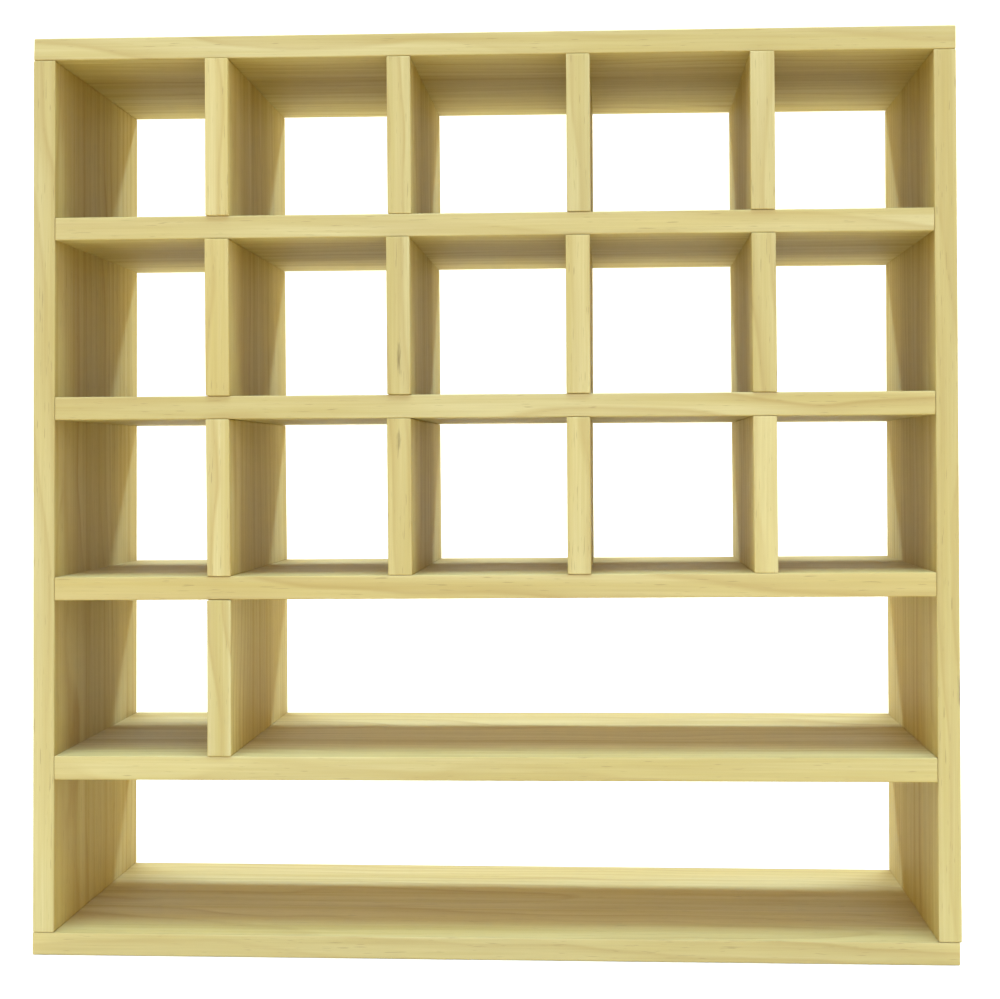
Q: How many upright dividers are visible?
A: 13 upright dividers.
